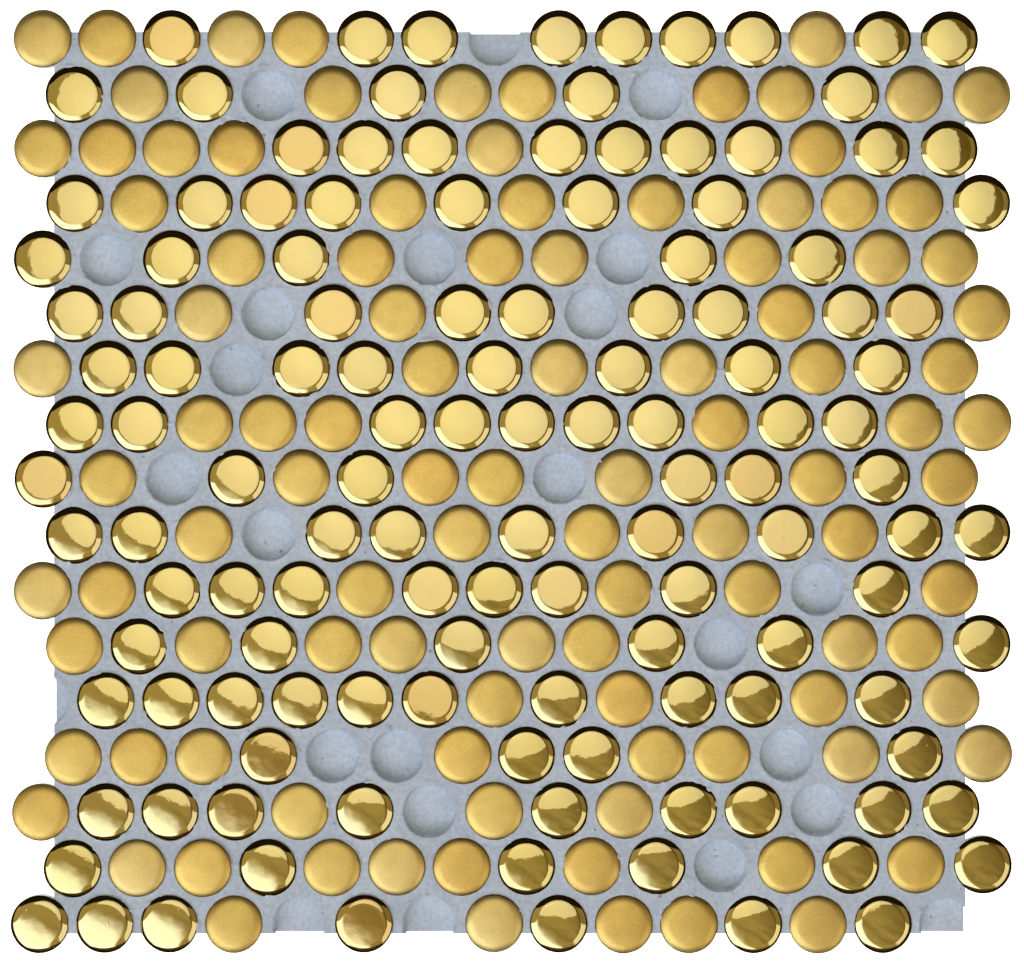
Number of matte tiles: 104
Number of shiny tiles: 127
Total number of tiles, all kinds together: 231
